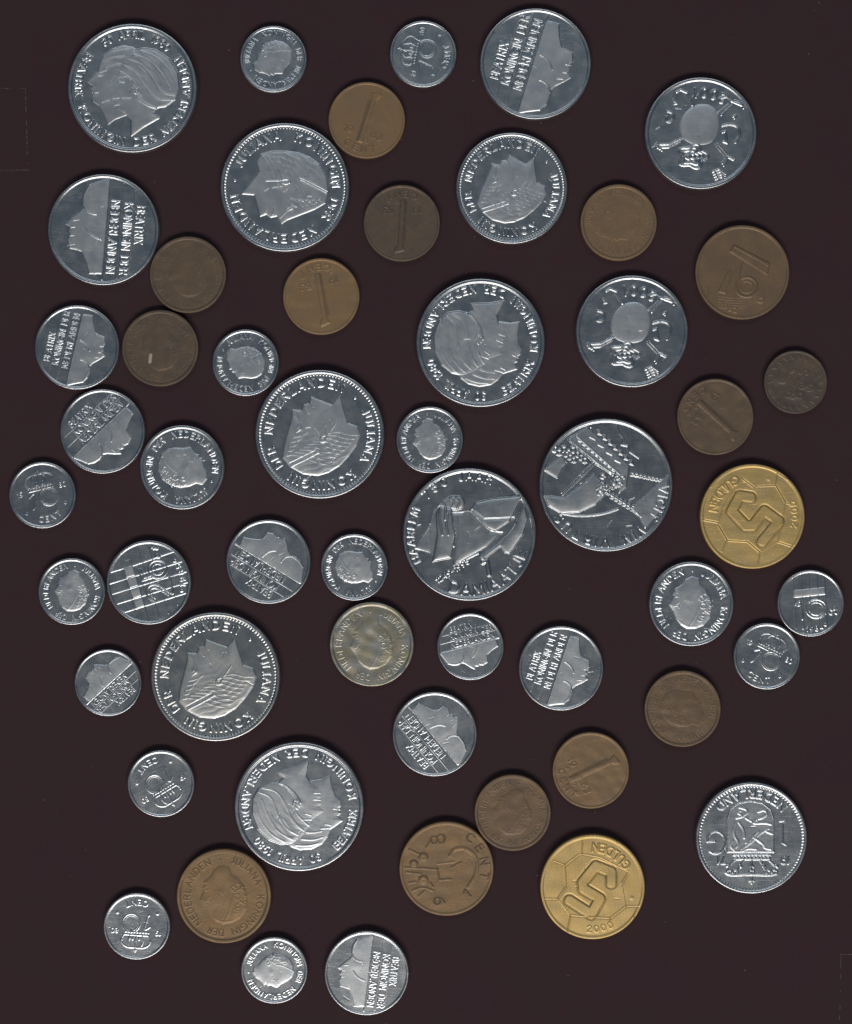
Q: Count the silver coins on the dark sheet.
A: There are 38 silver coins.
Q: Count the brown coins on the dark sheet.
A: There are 14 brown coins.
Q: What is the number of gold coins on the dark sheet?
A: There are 2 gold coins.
